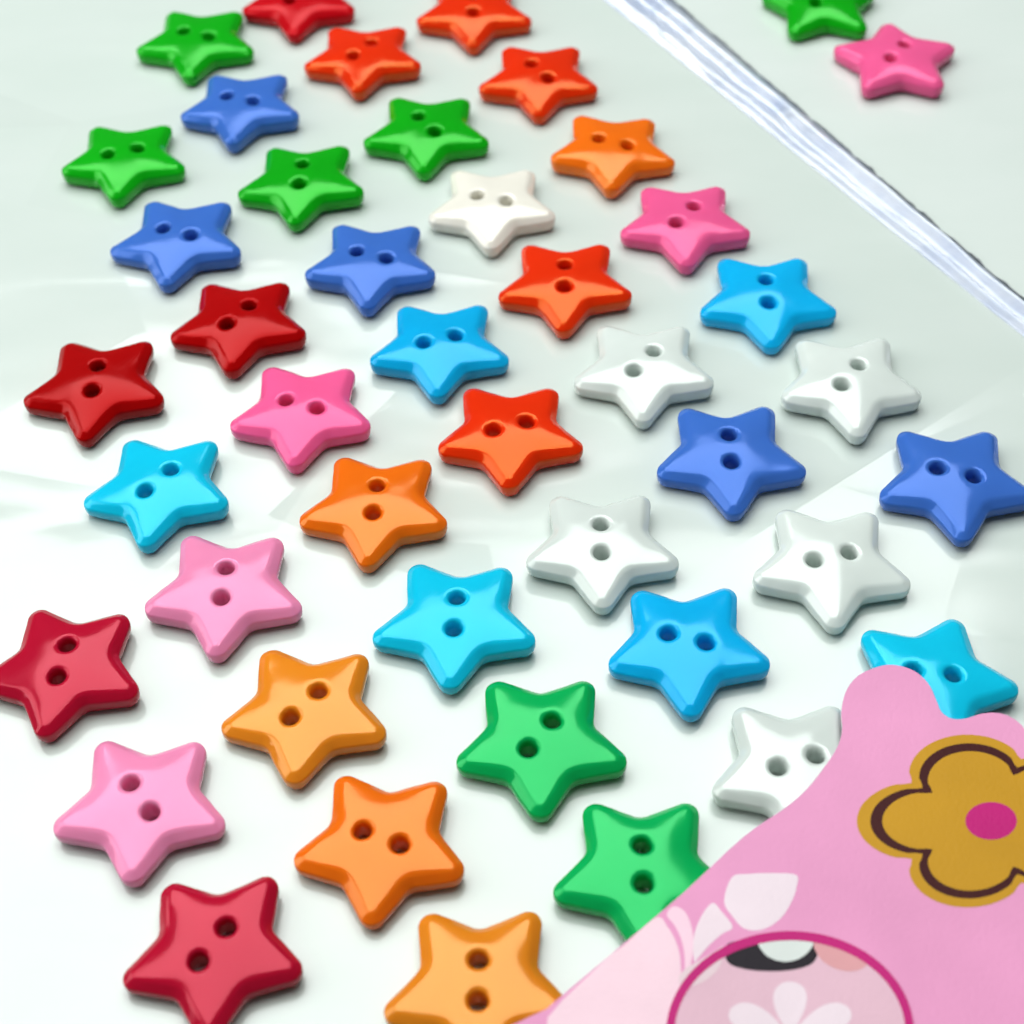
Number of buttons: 44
